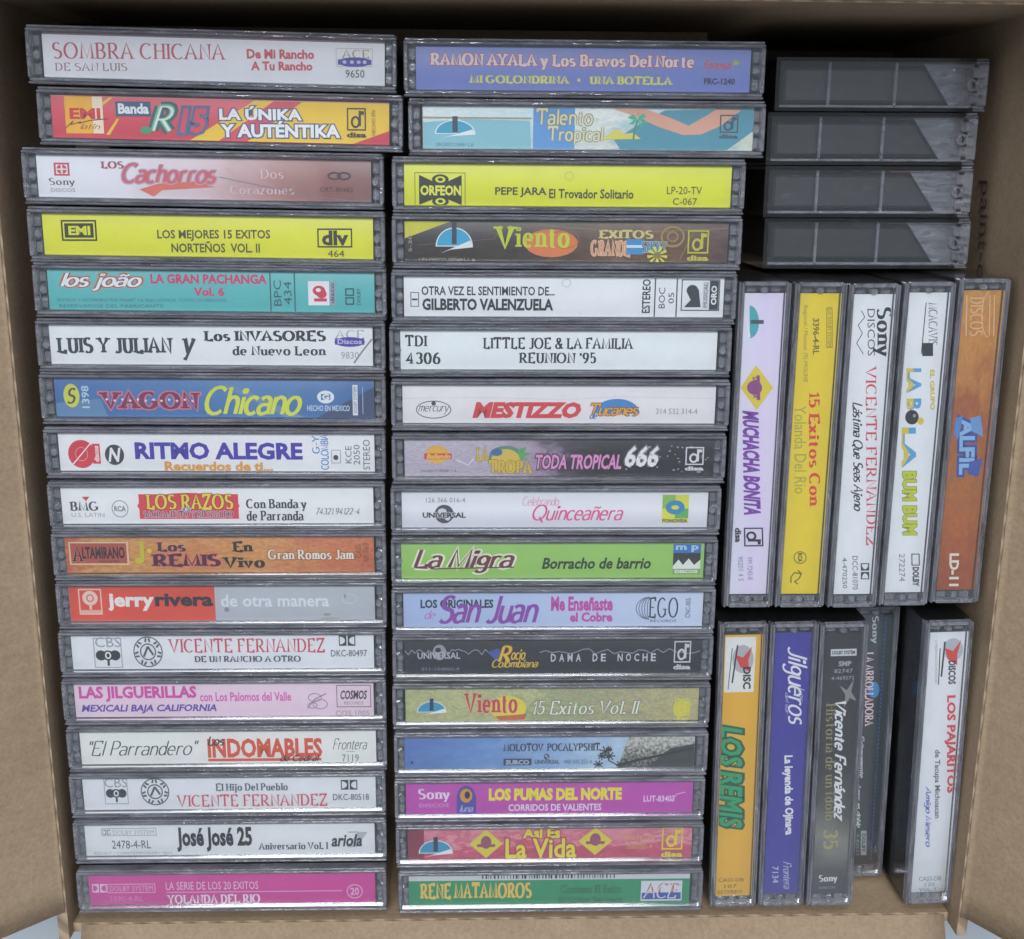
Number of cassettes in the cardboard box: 48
